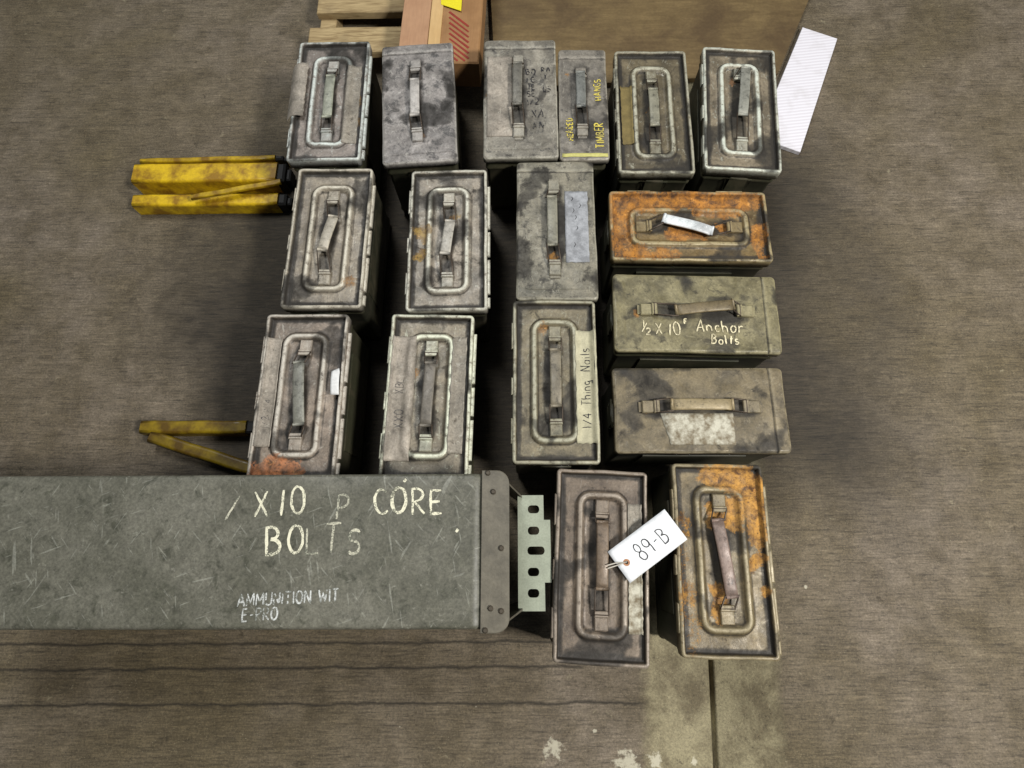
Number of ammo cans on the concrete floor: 17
